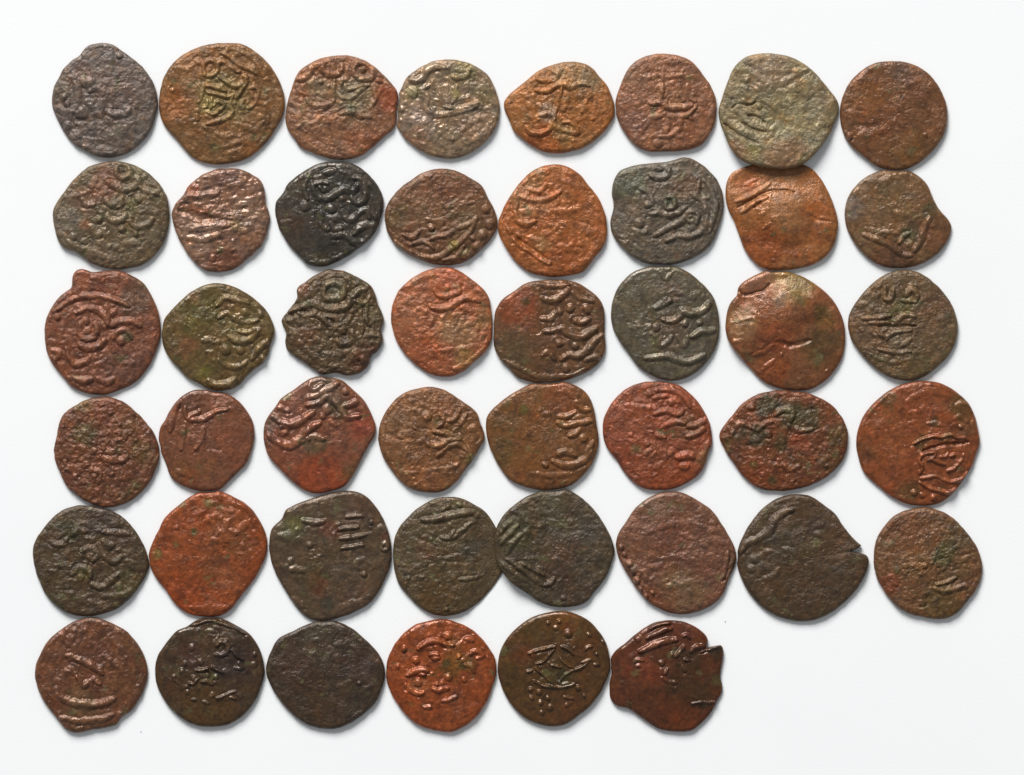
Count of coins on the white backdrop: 46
